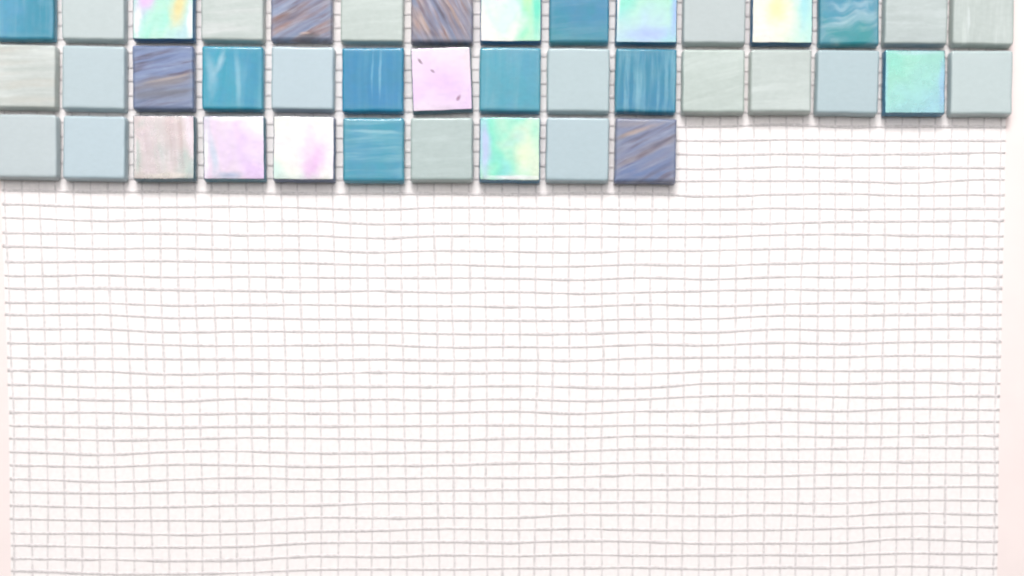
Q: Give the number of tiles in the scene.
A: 40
